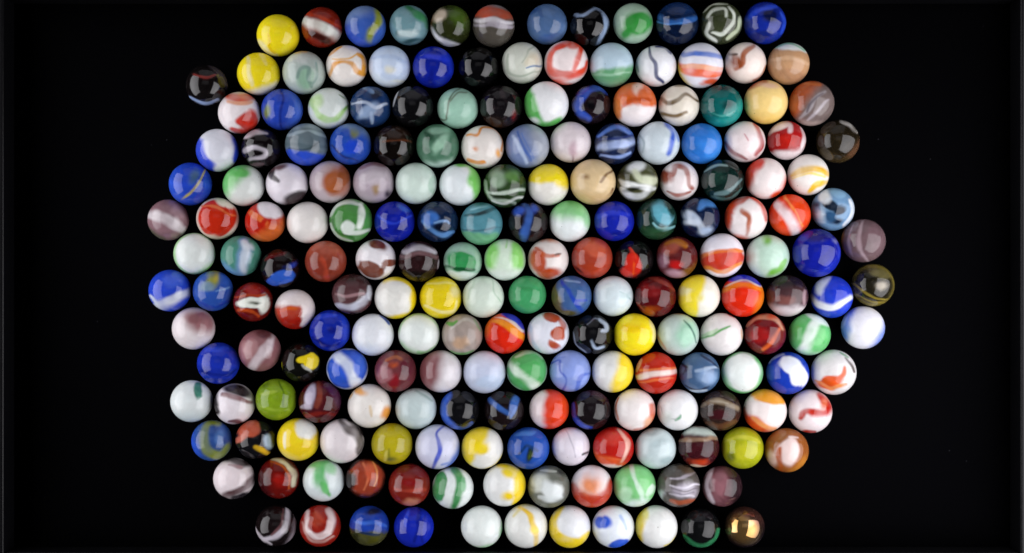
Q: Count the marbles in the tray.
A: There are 200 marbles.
